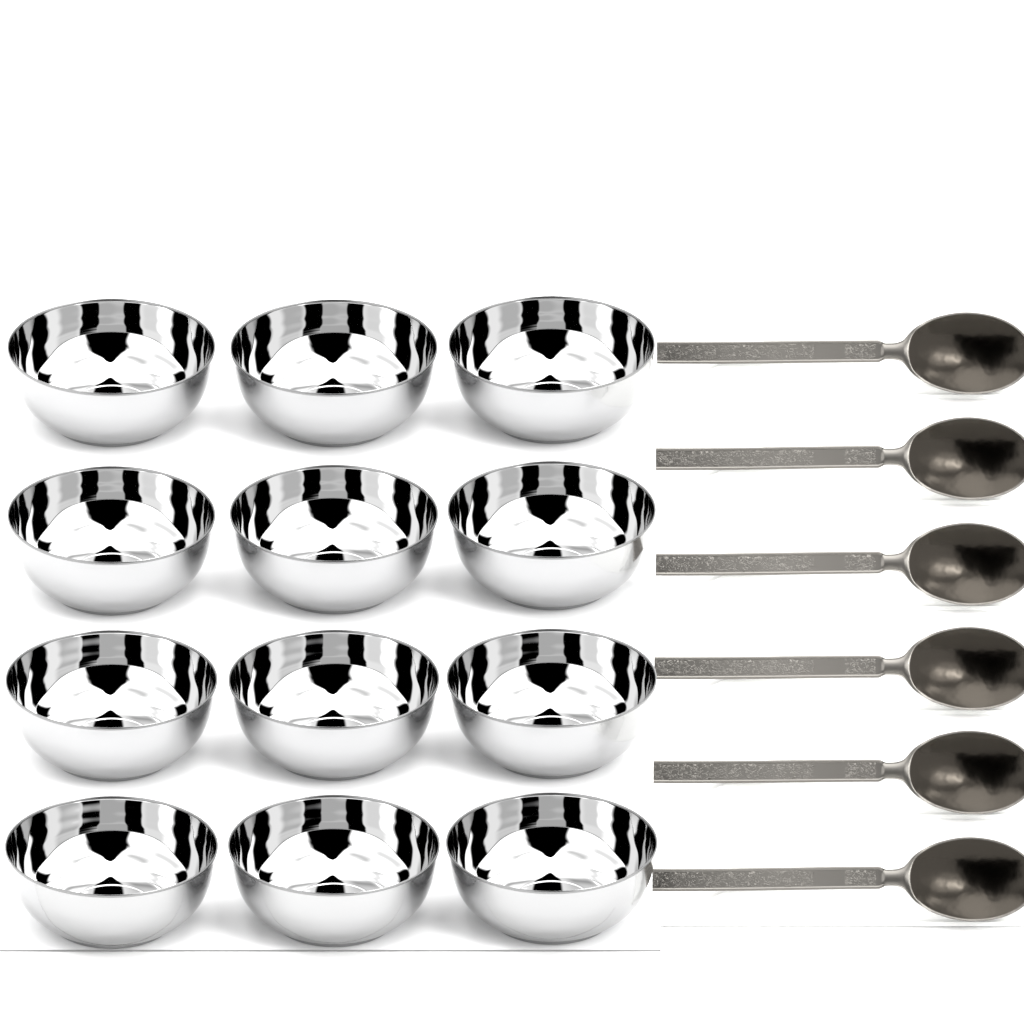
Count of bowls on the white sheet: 12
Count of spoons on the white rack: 6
